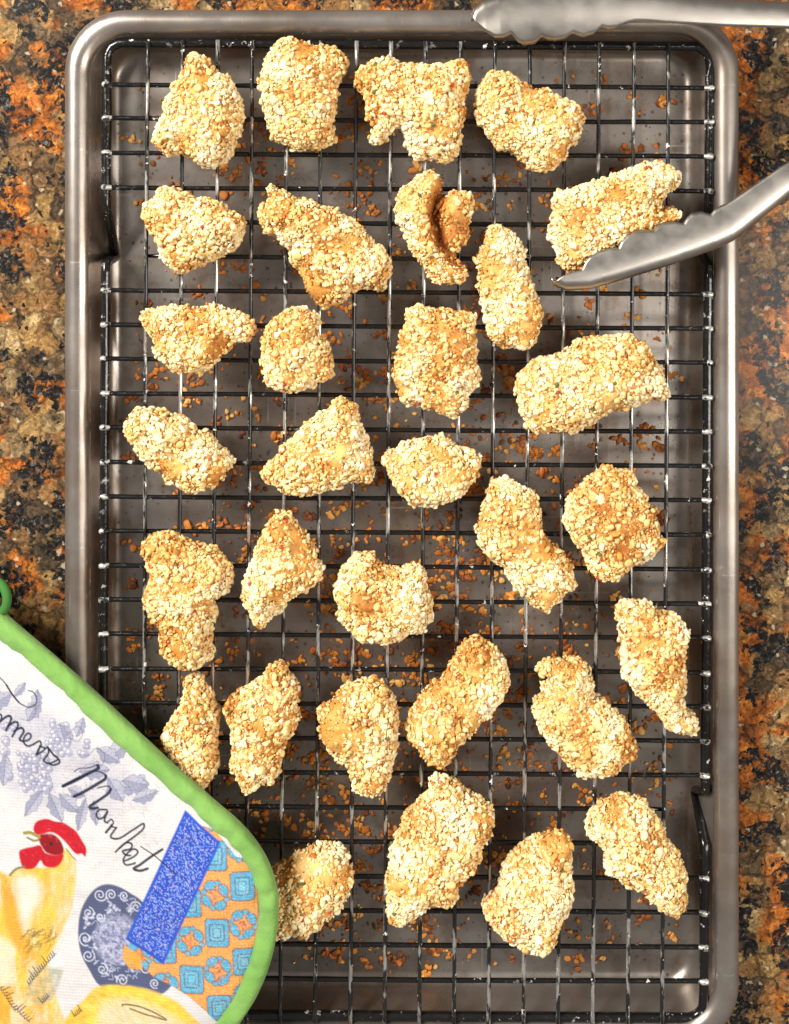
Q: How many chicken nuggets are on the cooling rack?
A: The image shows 31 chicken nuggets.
